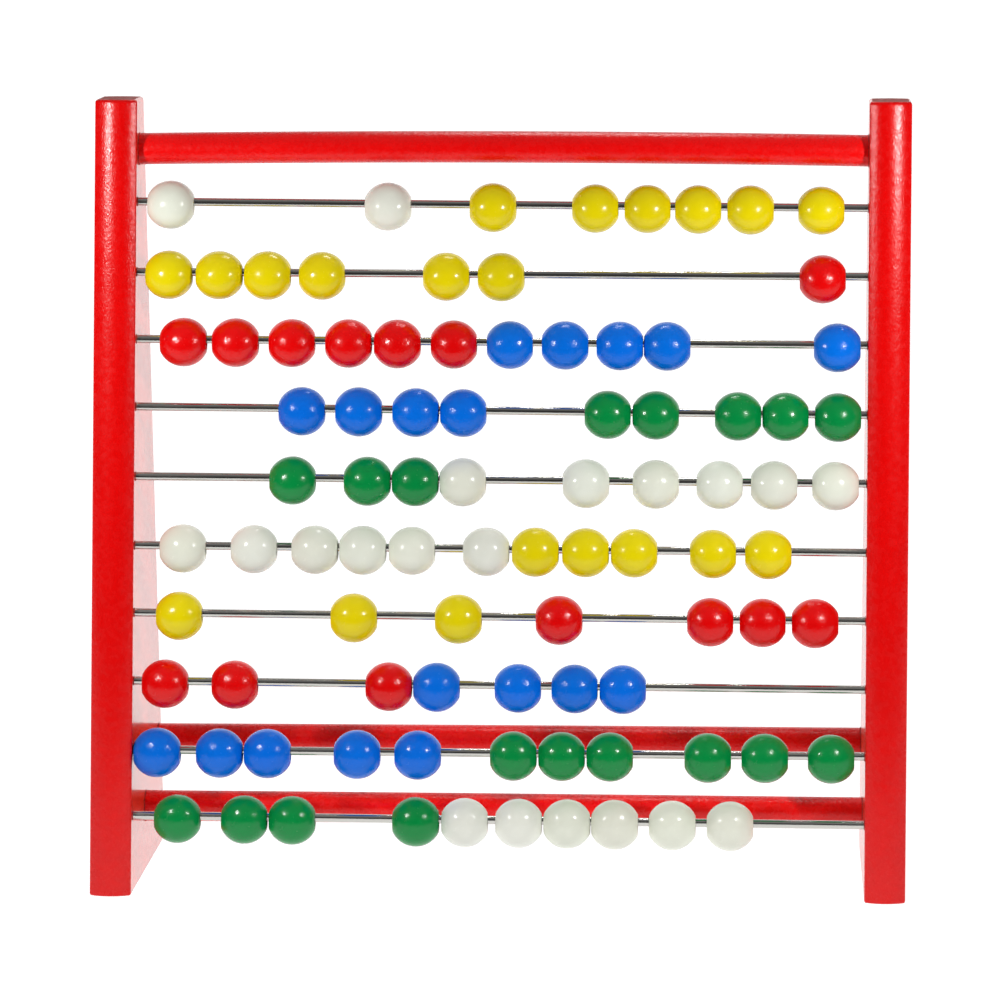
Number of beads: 90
